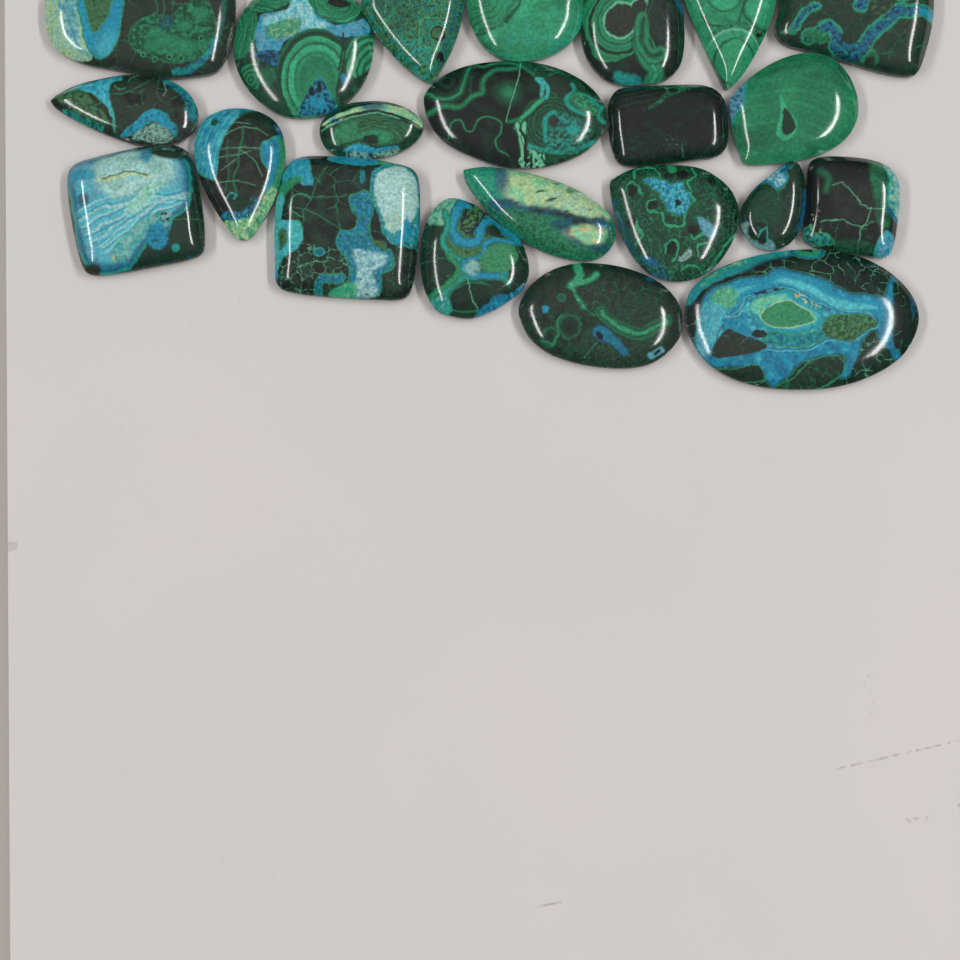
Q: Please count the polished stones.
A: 22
